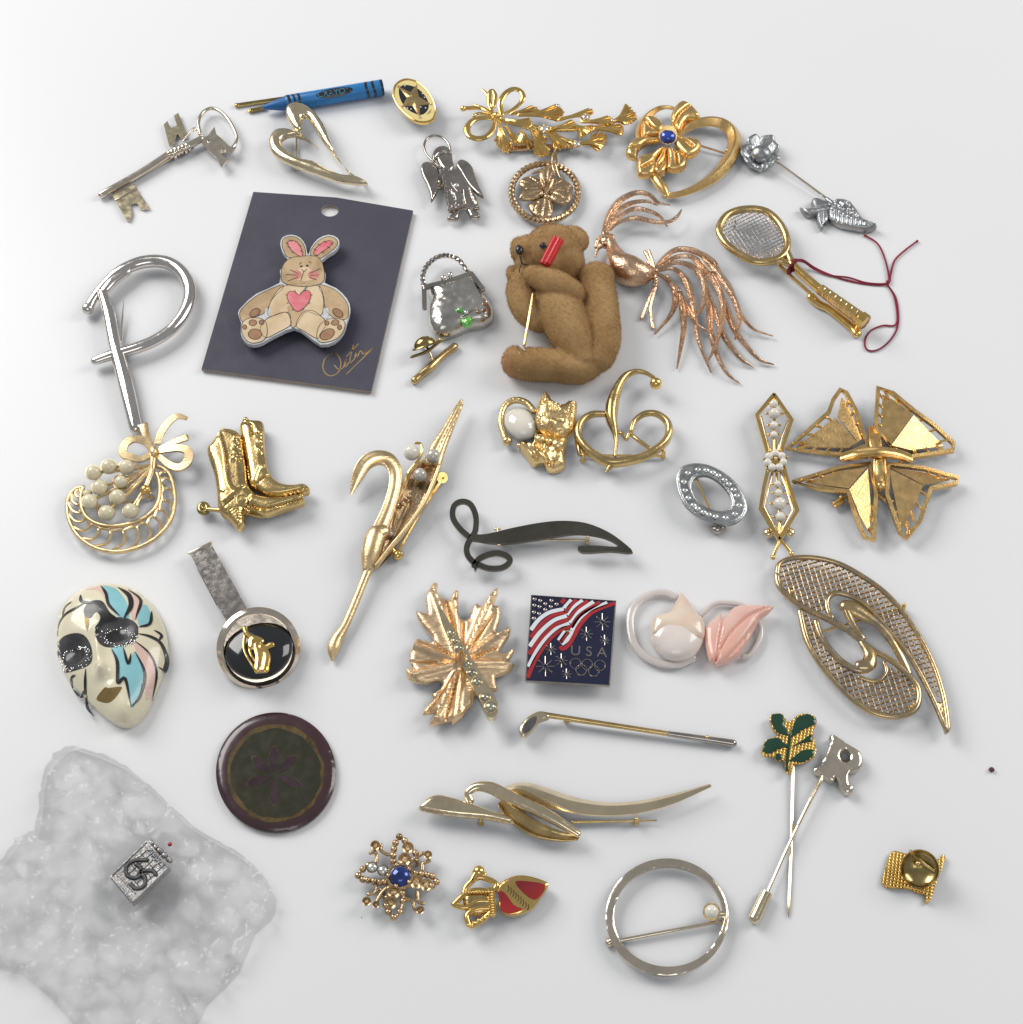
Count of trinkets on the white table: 41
